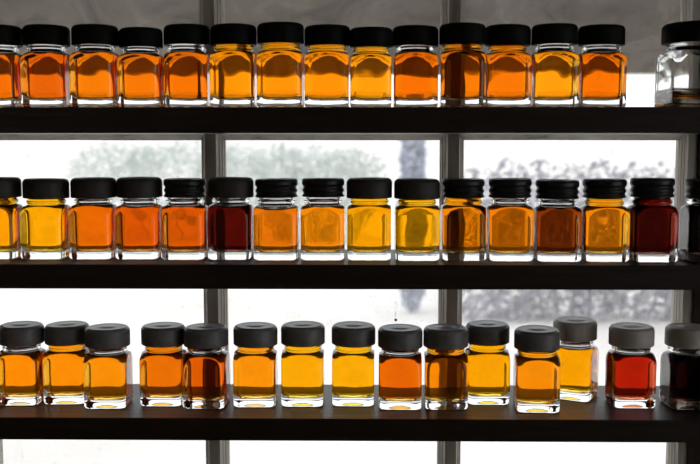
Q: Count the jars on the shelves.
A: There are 46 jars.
